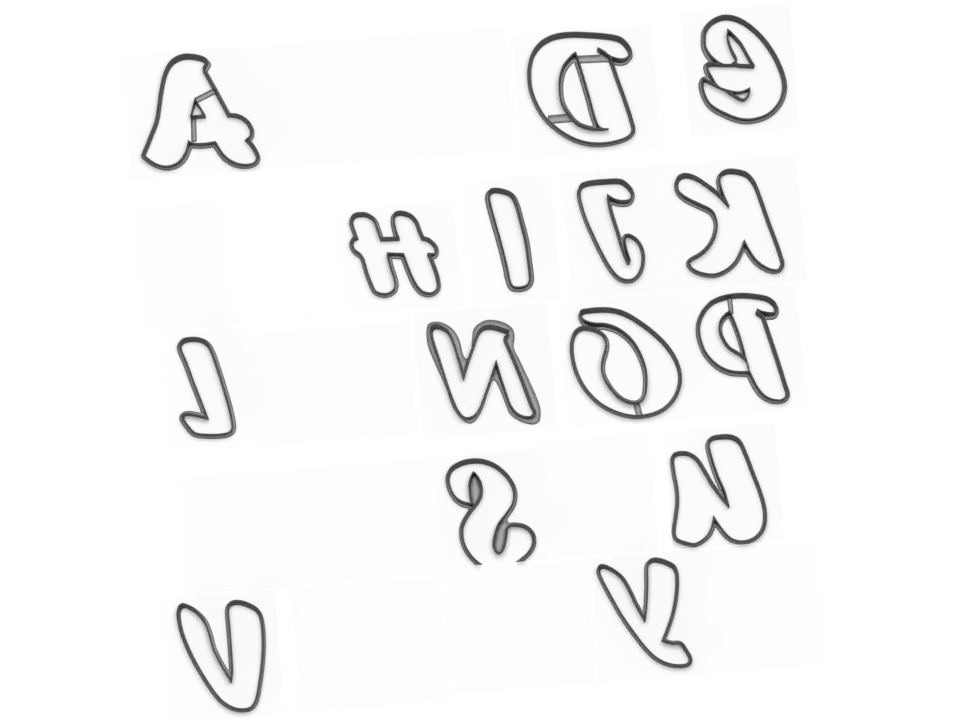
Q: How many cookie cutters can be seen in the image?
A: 15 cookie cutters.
